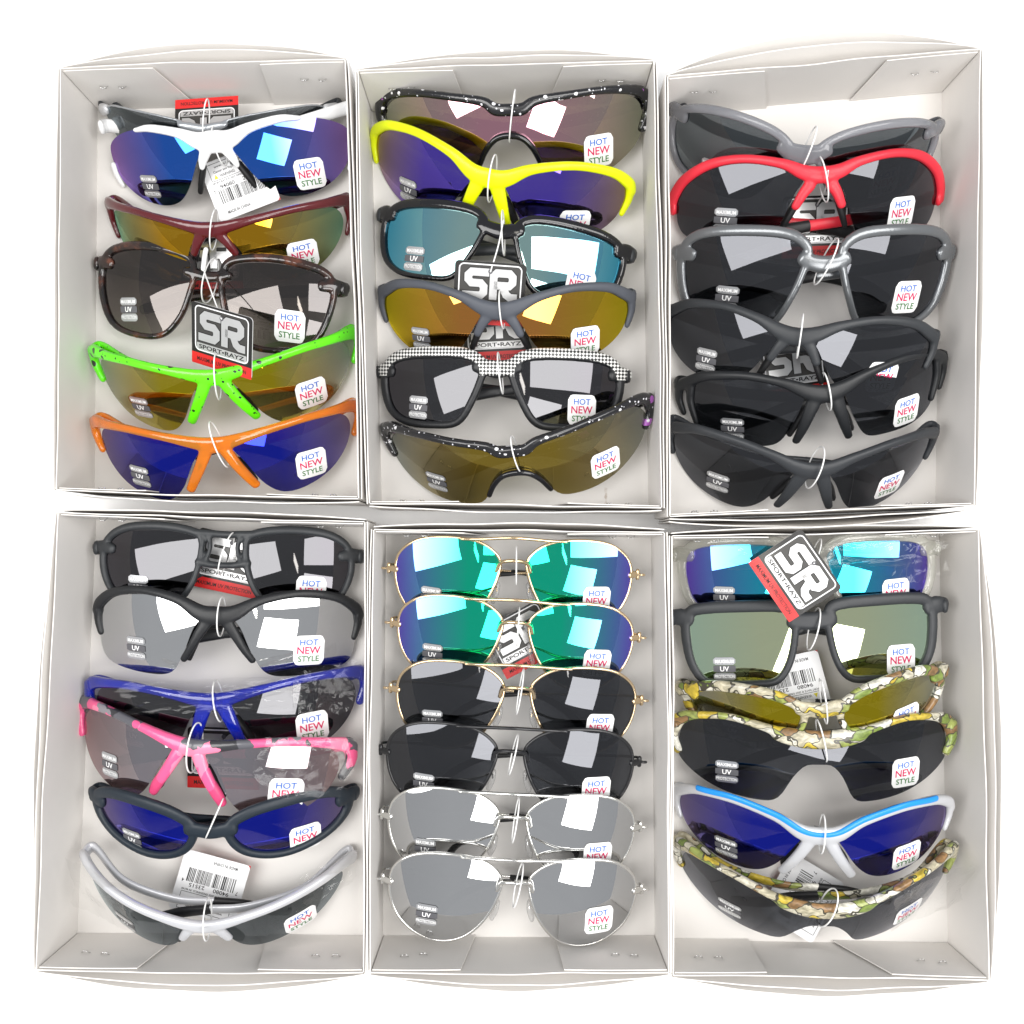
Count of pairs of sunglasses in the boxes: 36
